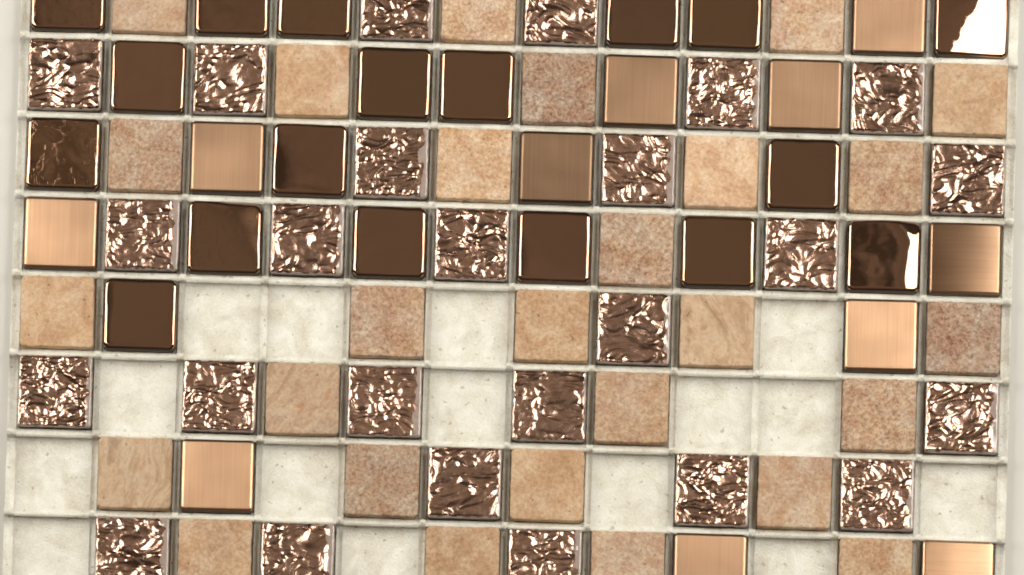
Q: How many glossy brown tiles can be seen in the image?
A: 18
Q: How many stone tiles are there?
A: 27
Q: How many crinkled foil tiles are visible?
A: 25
